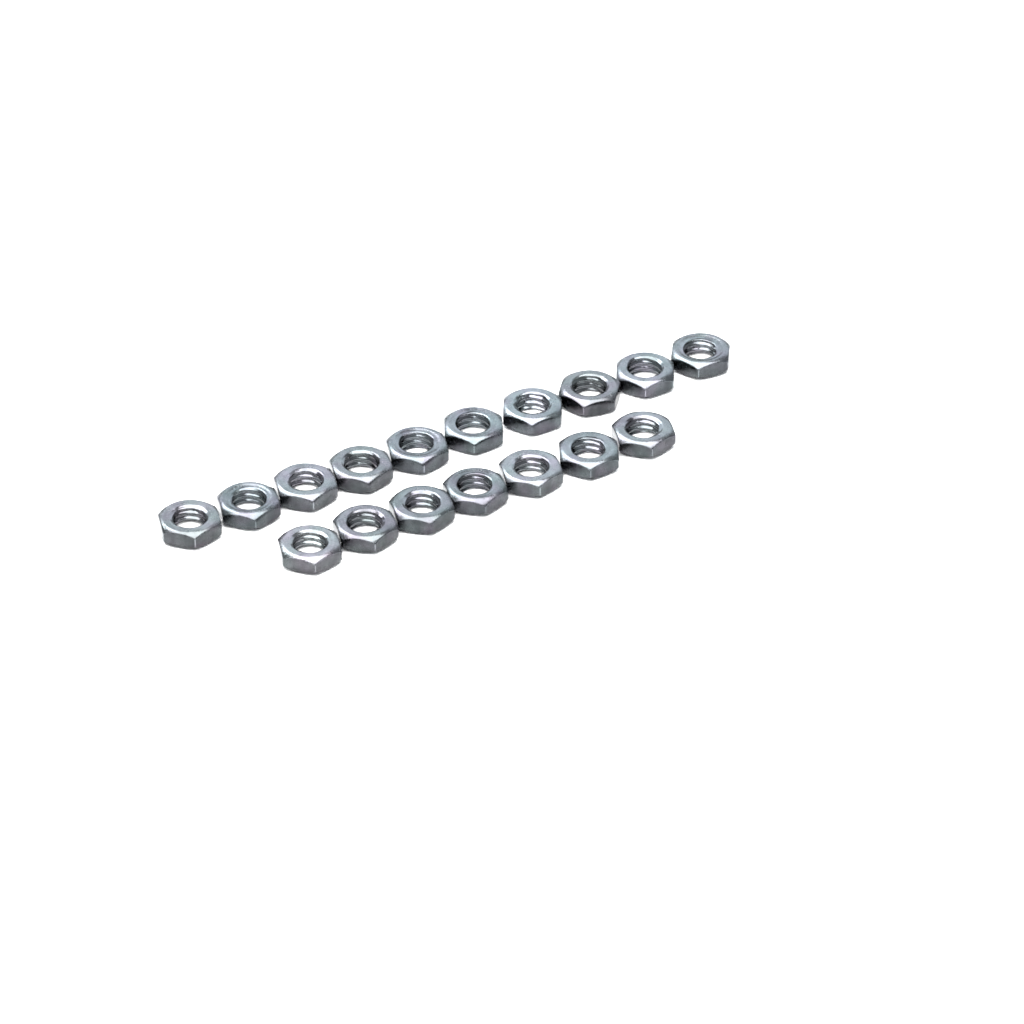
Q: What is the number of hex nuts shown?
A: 17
